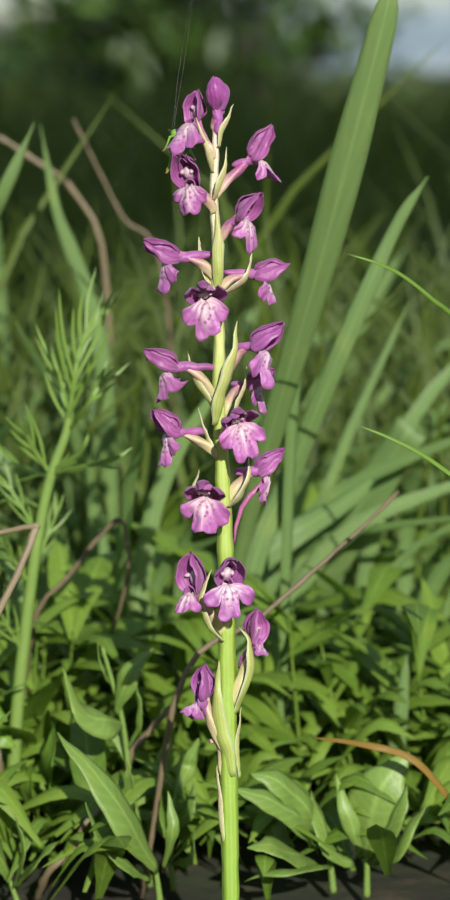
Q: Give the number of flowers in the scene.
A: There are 19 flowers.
